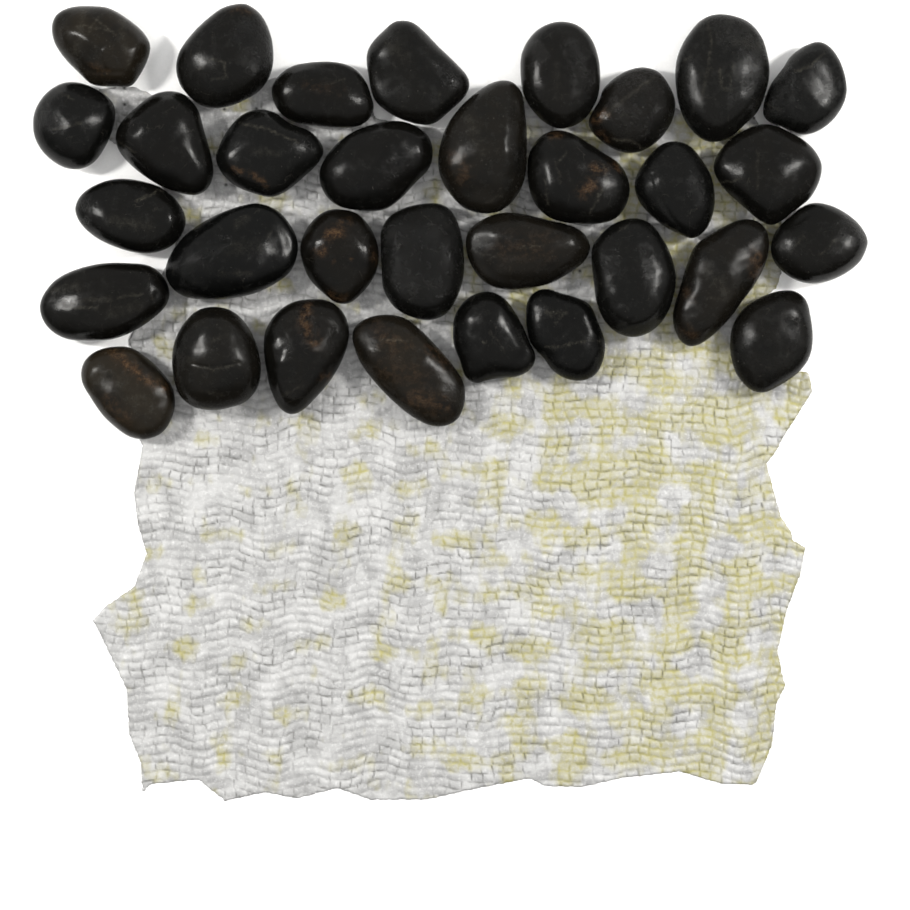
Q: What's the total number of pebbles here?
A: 32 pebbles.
